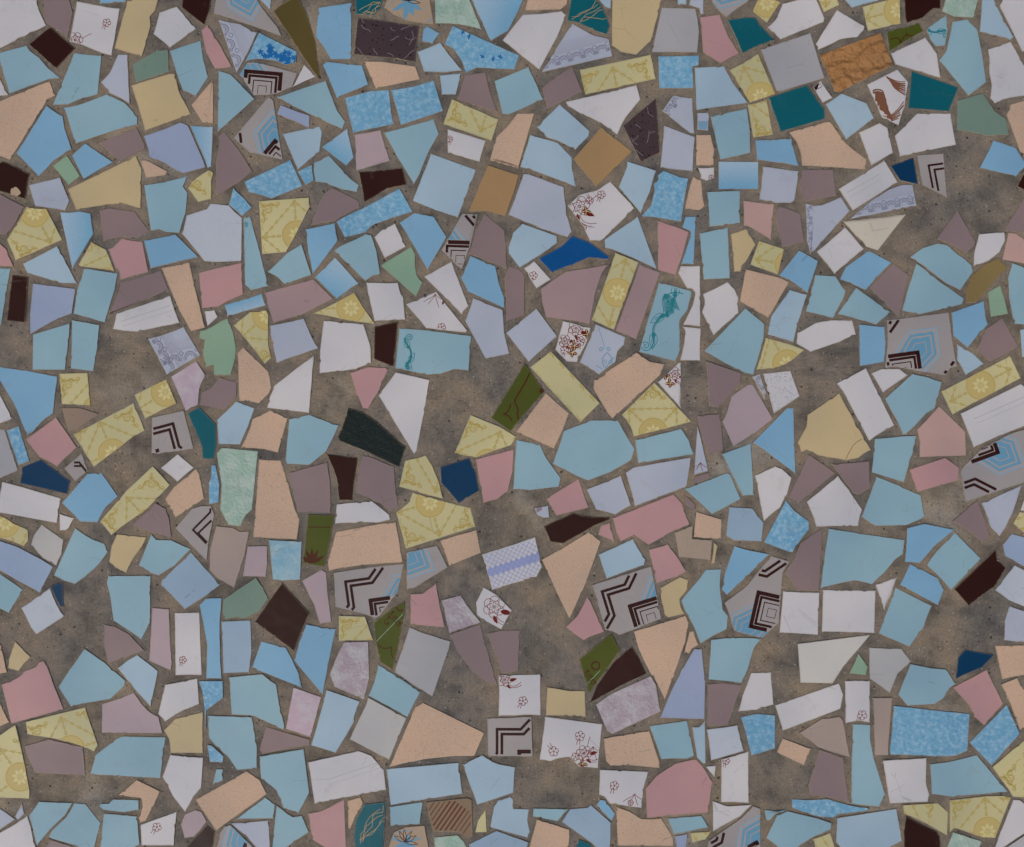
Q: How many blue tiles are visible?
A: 171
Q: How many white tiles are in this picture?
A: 108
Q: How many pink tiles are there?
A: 75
